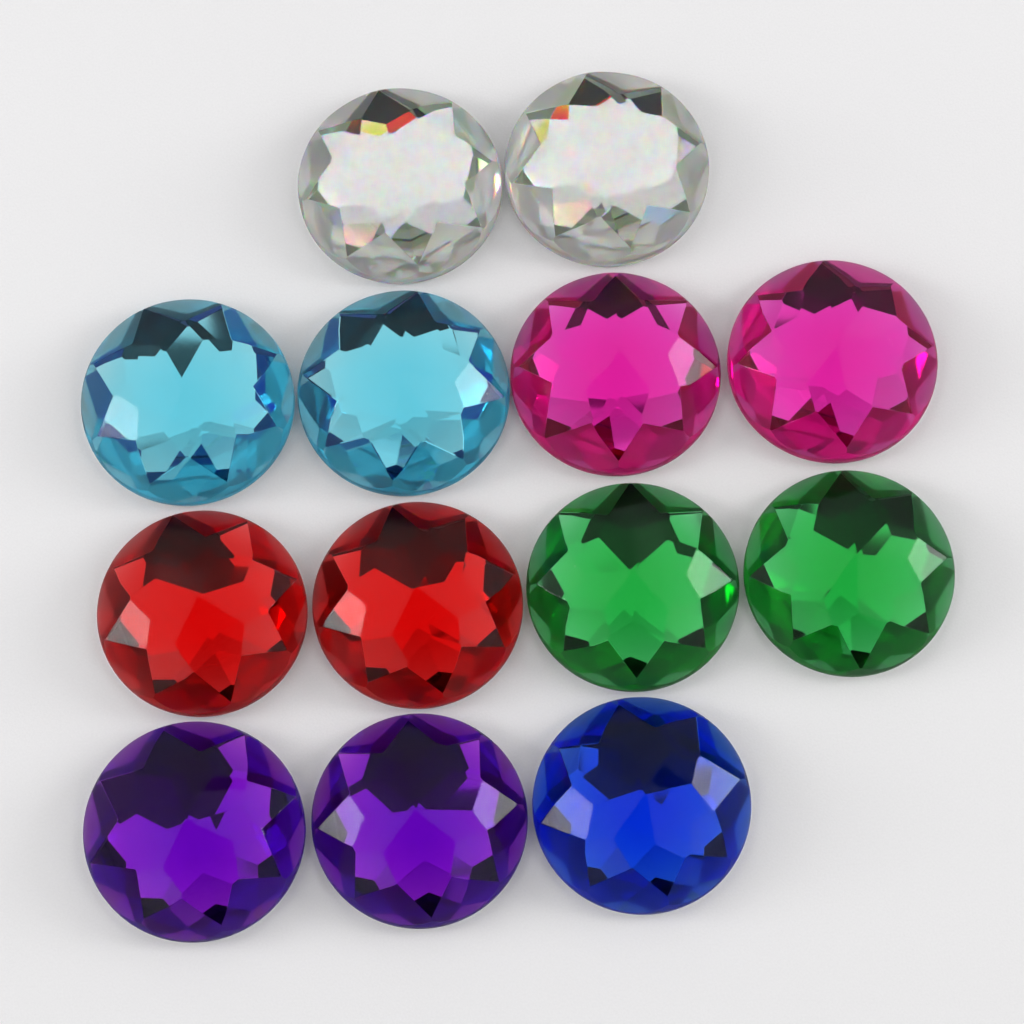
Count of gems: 13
